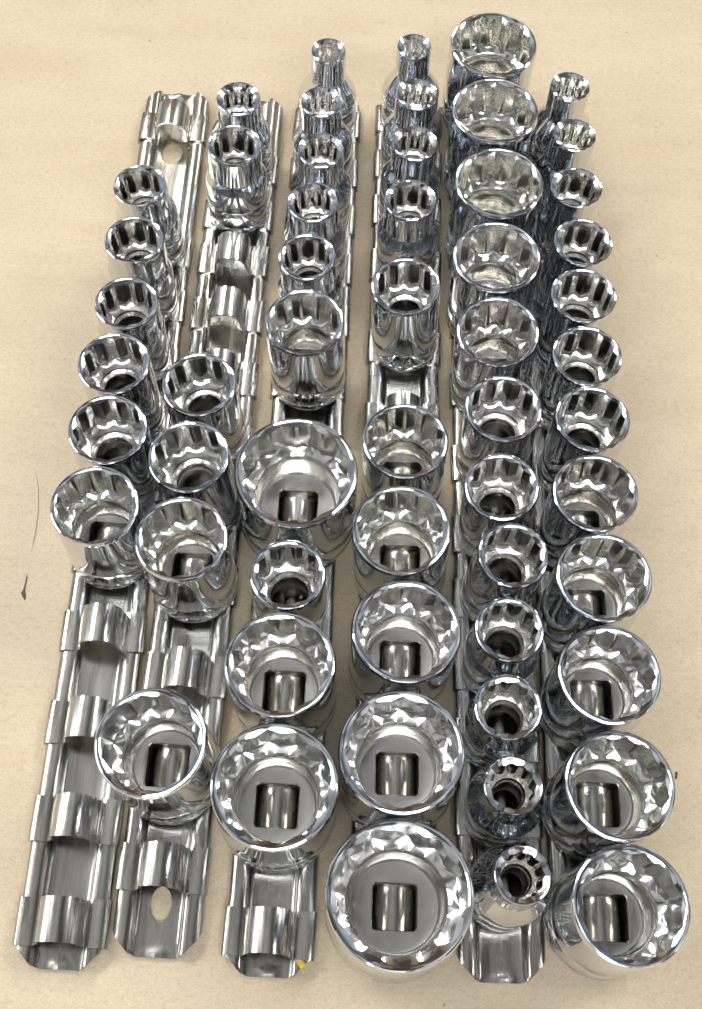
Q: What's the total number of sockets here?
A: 56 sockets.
